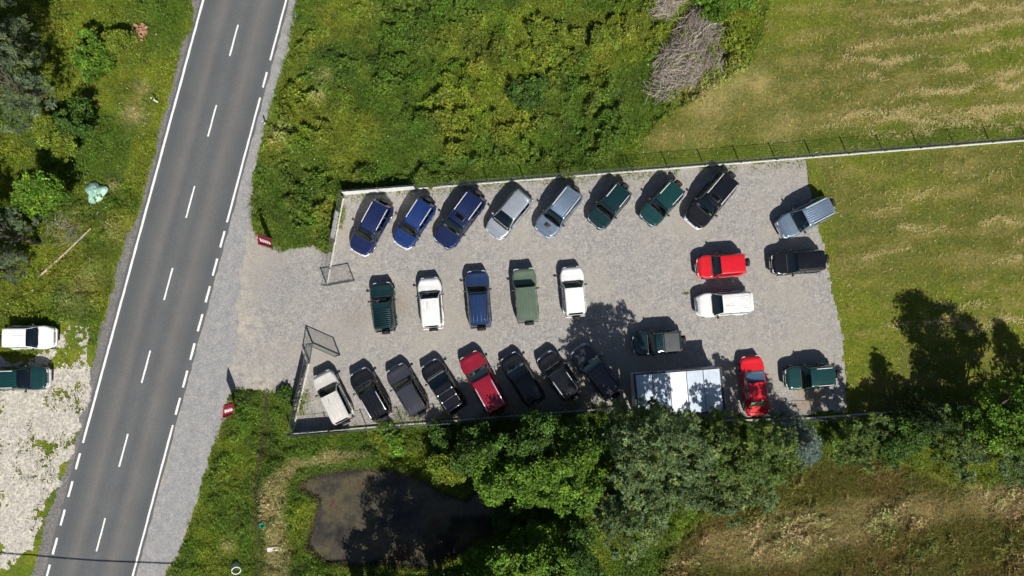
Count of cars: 30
